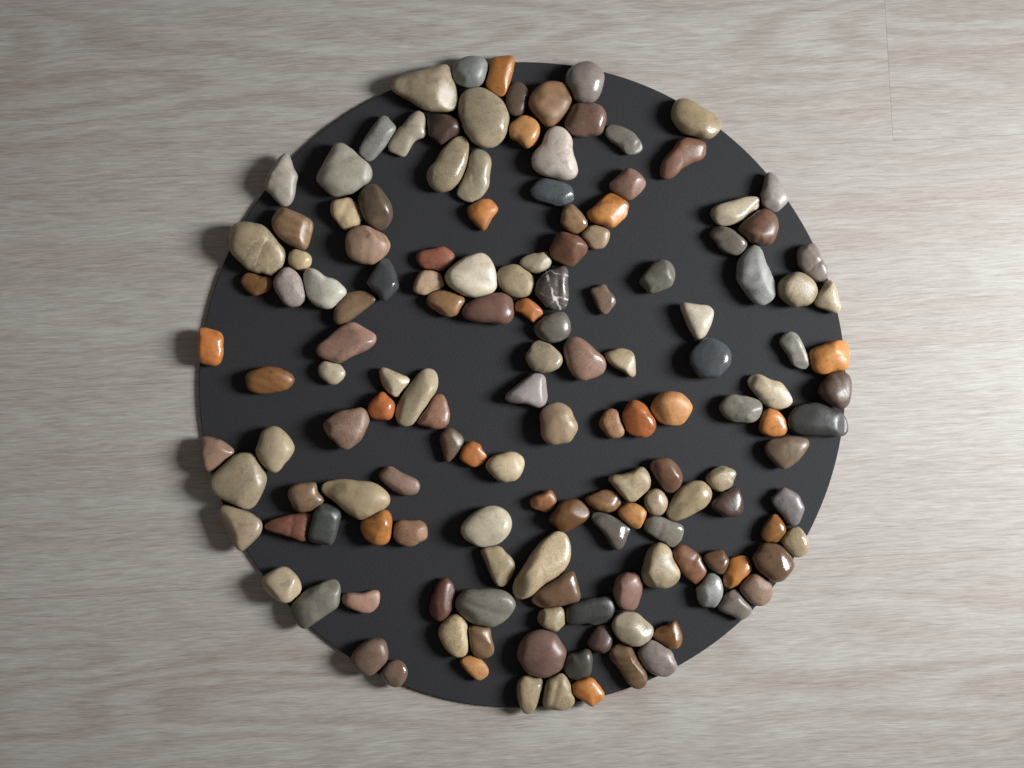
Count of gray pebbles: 34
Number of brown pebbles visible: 53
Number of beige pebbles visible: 45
